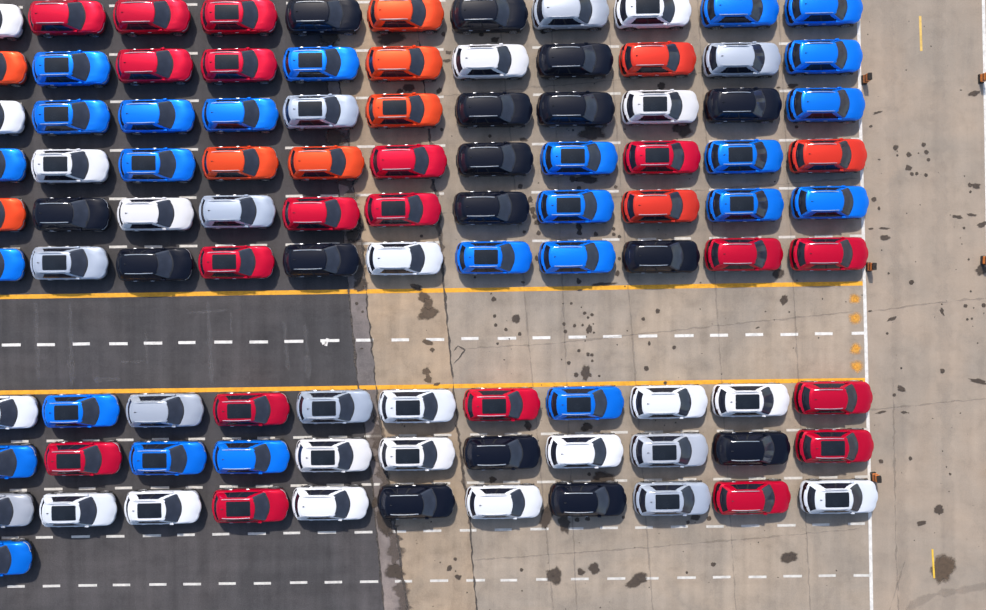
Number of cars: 100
